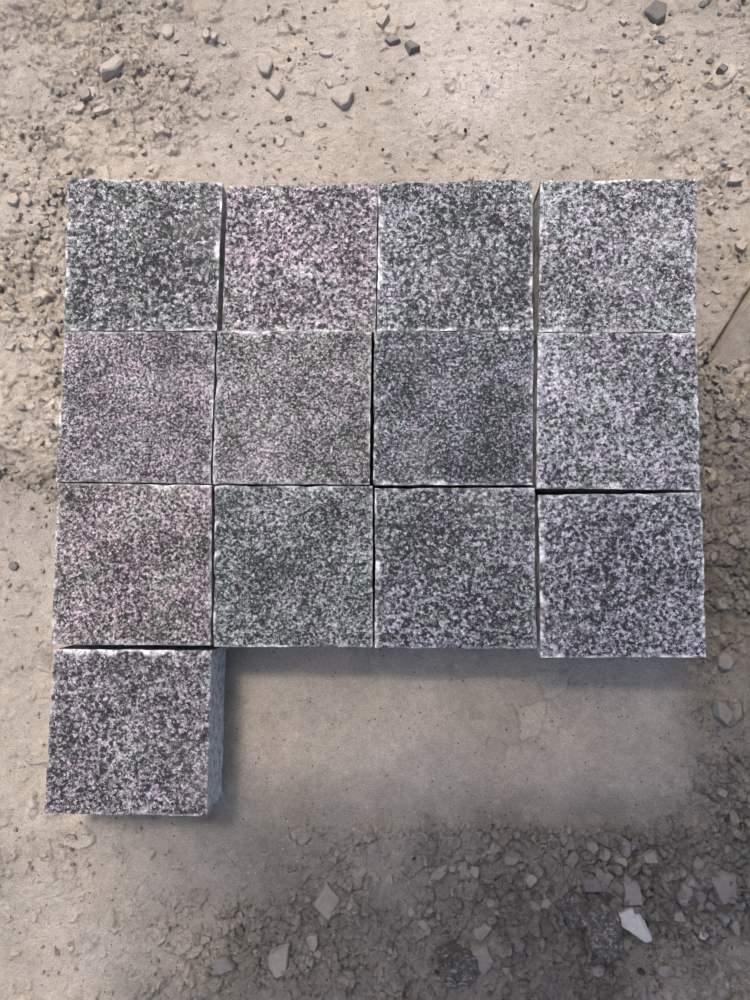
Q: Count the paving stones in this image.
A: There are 13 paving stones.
